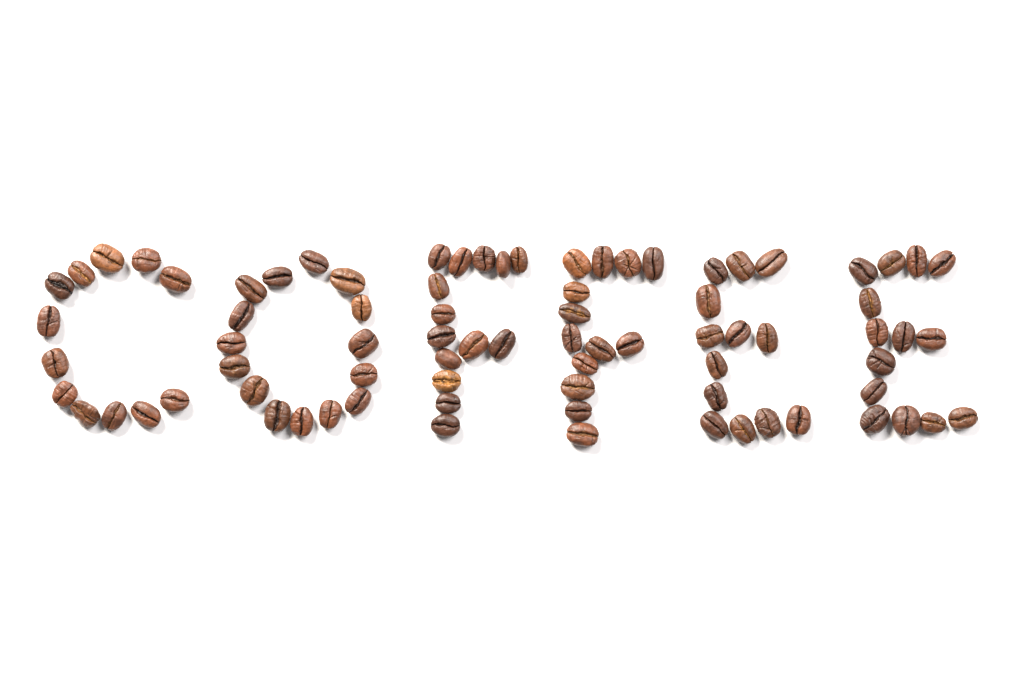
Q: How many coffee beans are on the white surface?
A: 81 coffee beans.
